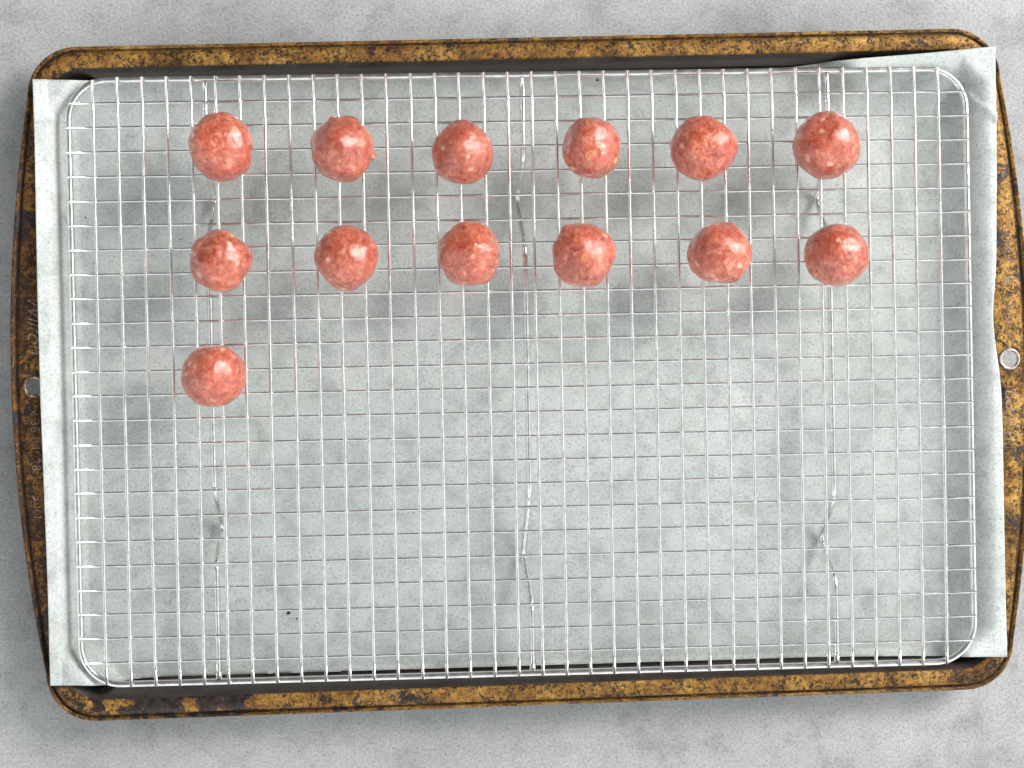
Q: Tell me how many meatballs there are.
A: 13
